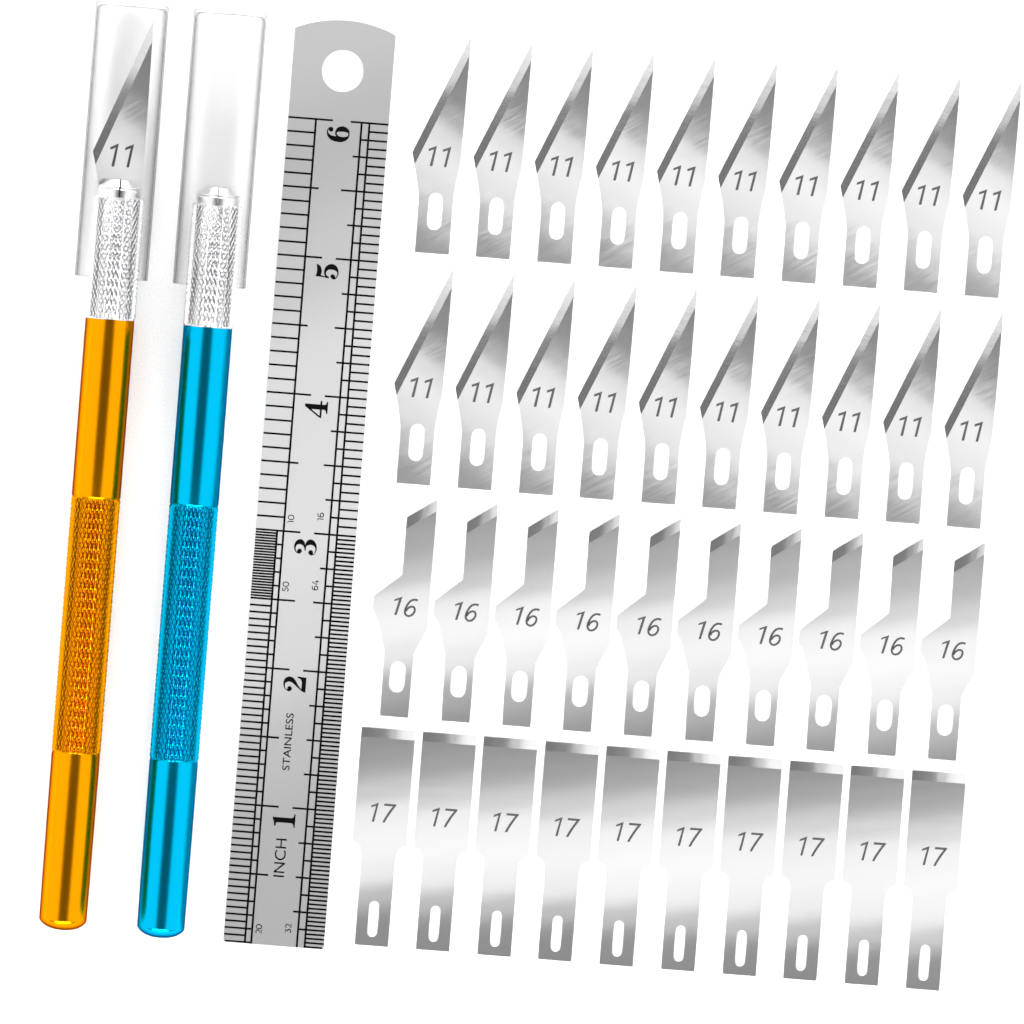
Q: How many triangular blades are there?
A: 21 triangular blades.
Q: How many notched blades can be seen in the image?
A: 10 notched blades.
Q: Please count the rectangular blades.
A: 10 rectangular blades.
